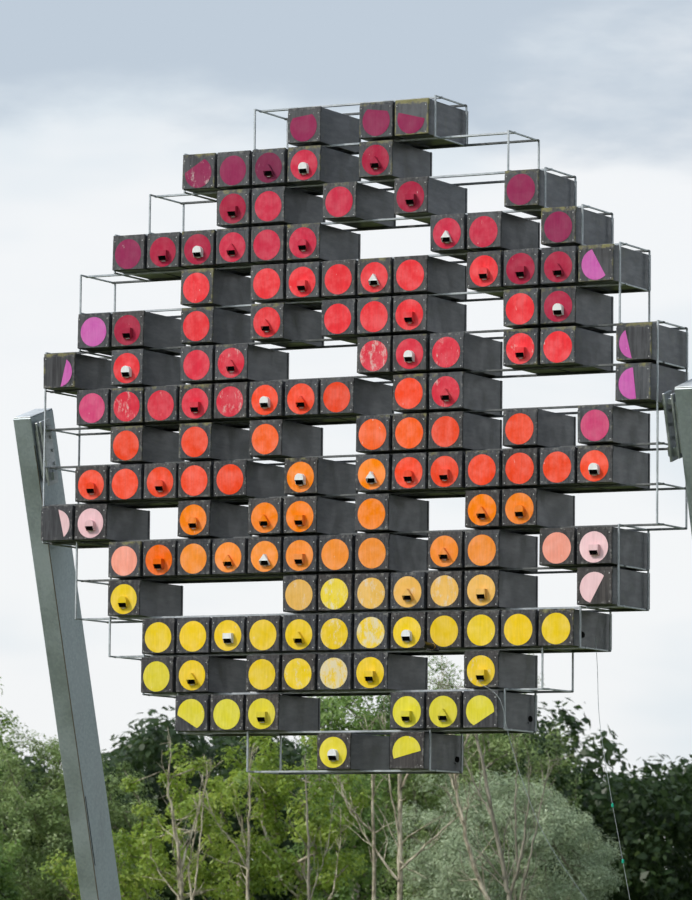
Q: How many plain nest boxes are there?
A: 79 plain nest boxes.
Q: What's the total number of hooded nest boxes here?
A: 59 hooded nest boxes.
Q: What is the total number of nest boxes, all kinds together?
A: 138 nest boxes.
